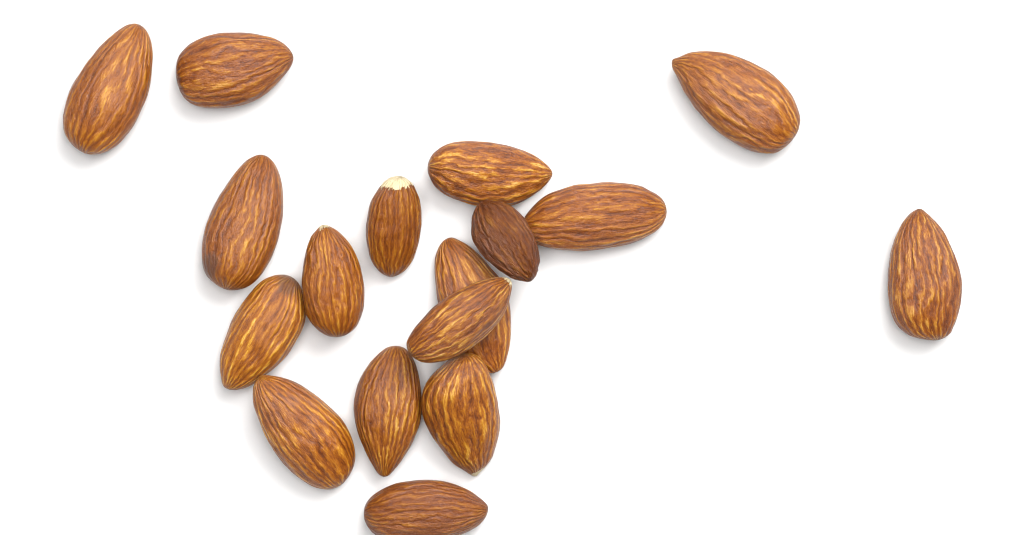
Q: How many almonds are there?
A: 17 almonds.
